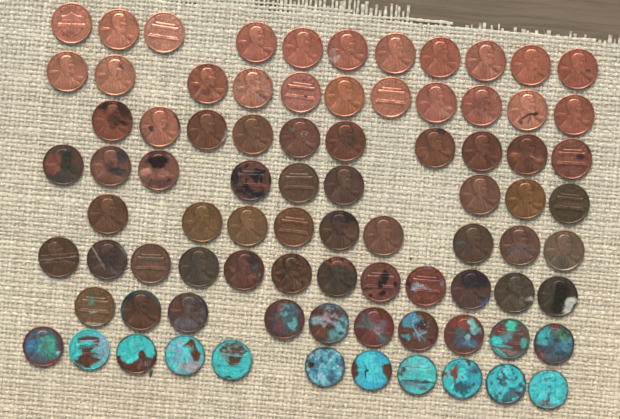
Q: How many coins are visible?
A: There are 83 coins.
